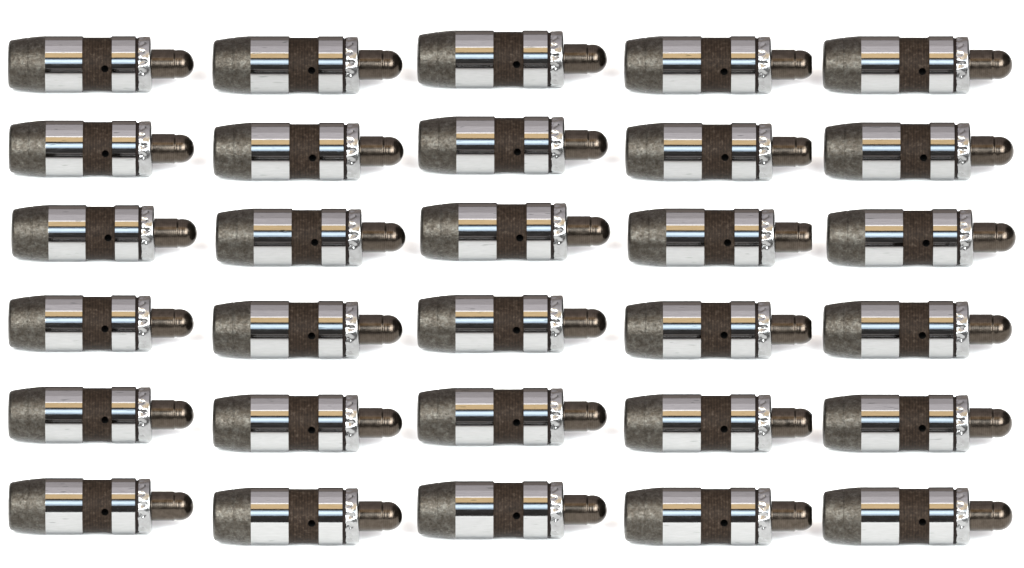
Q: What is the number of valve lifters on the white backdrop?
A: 30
